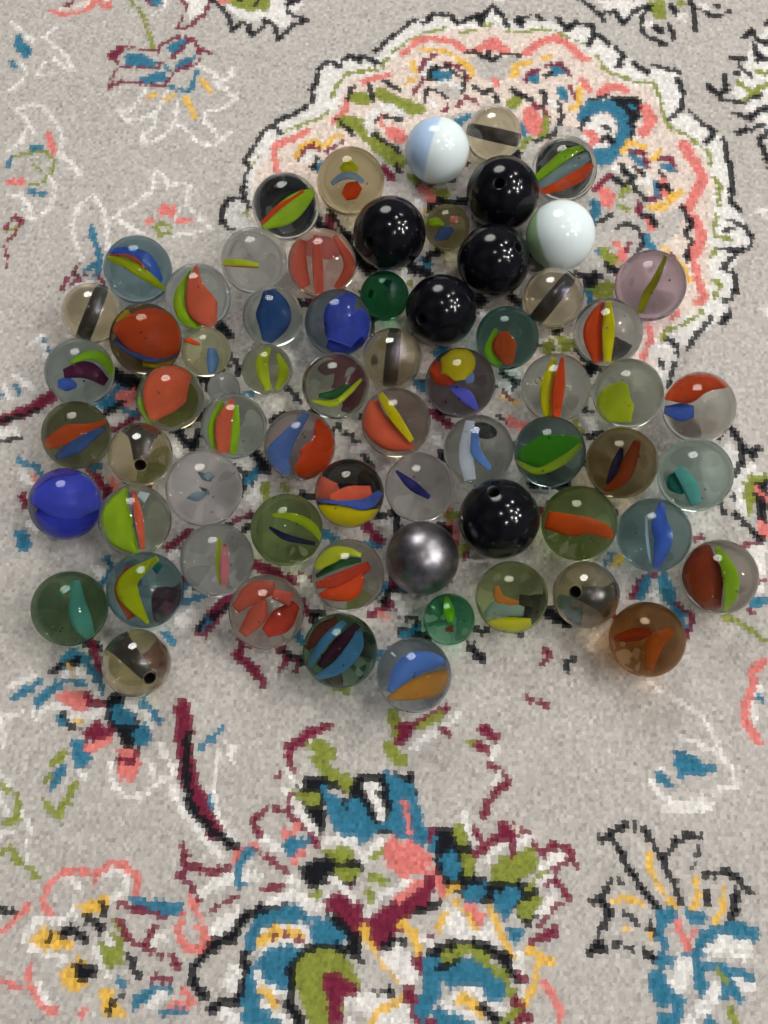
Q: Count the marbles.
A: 67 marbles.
